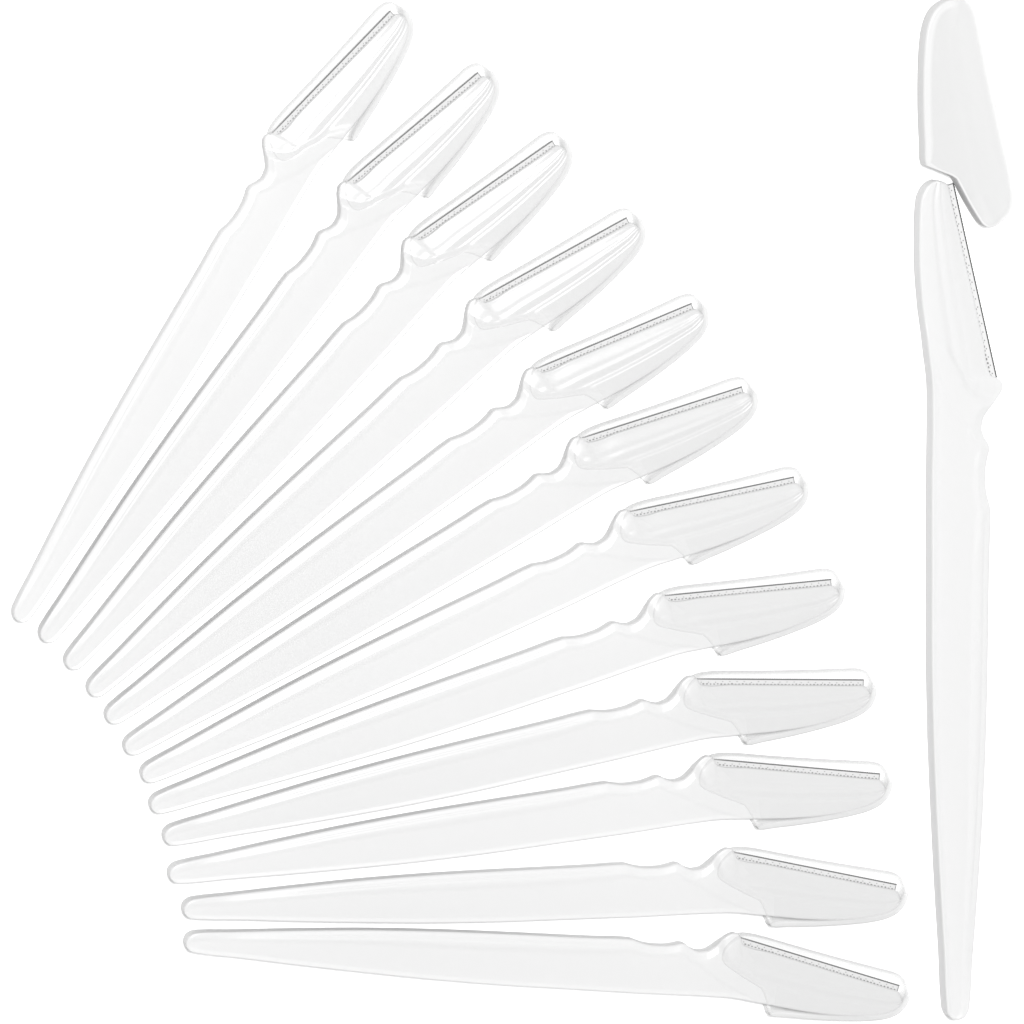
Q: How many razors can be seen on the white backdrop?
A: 13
